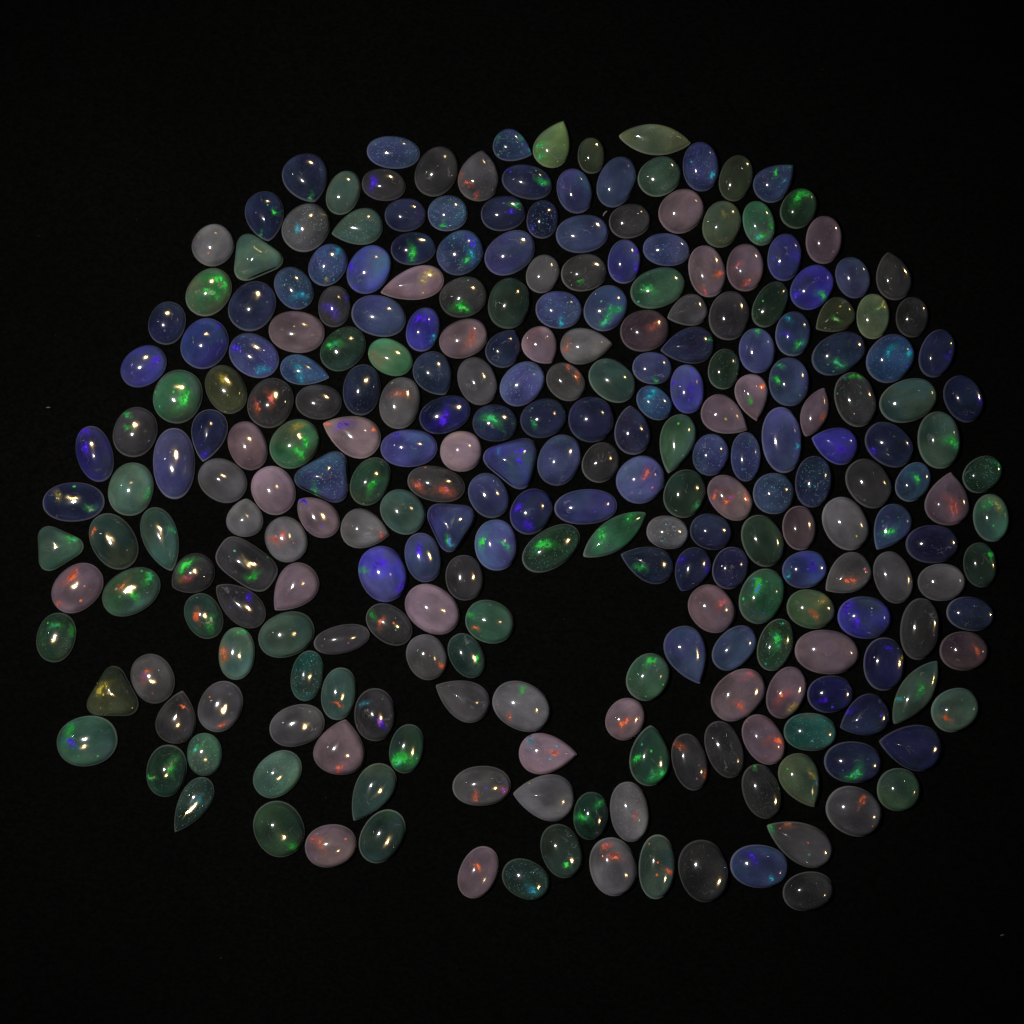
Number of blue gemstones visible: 96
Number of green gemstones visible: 73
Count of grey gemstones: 60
